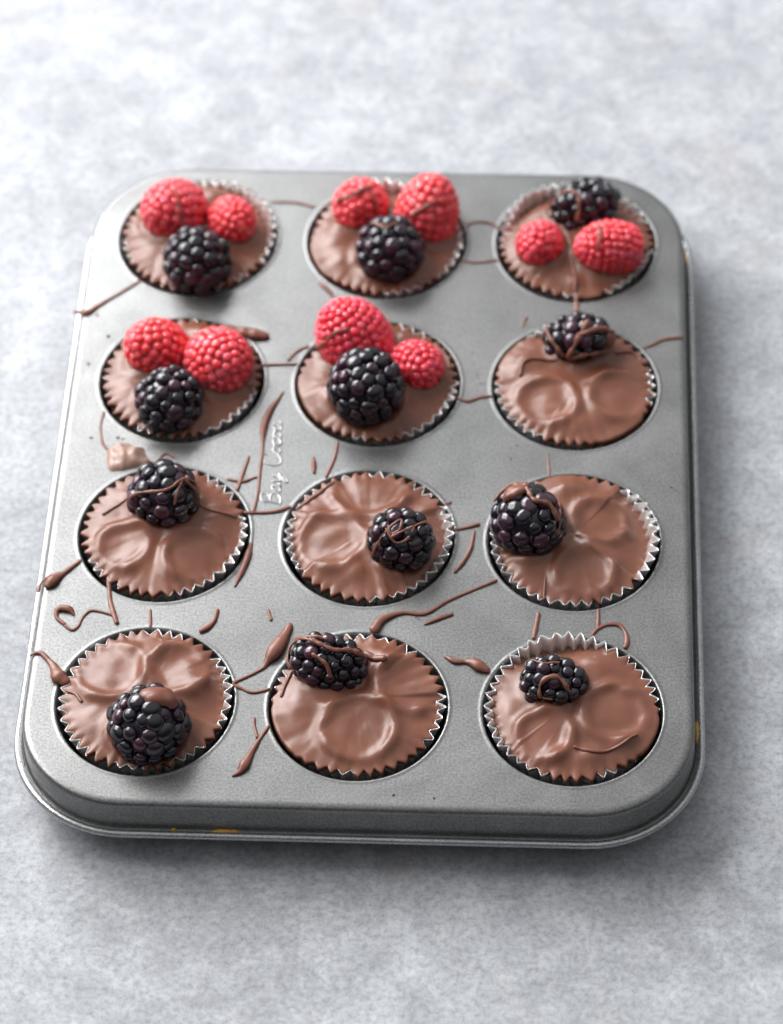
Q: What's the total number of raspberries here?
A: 10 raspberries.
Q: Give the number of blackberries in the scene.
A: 12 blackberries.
